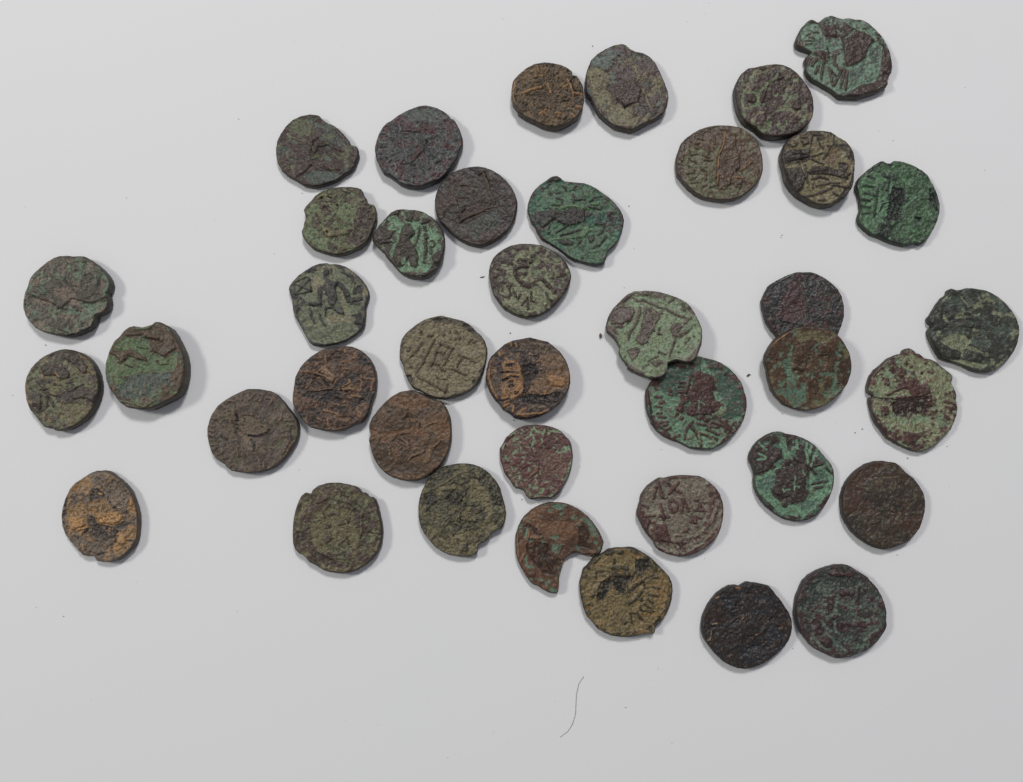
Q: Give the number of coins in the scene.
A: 40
